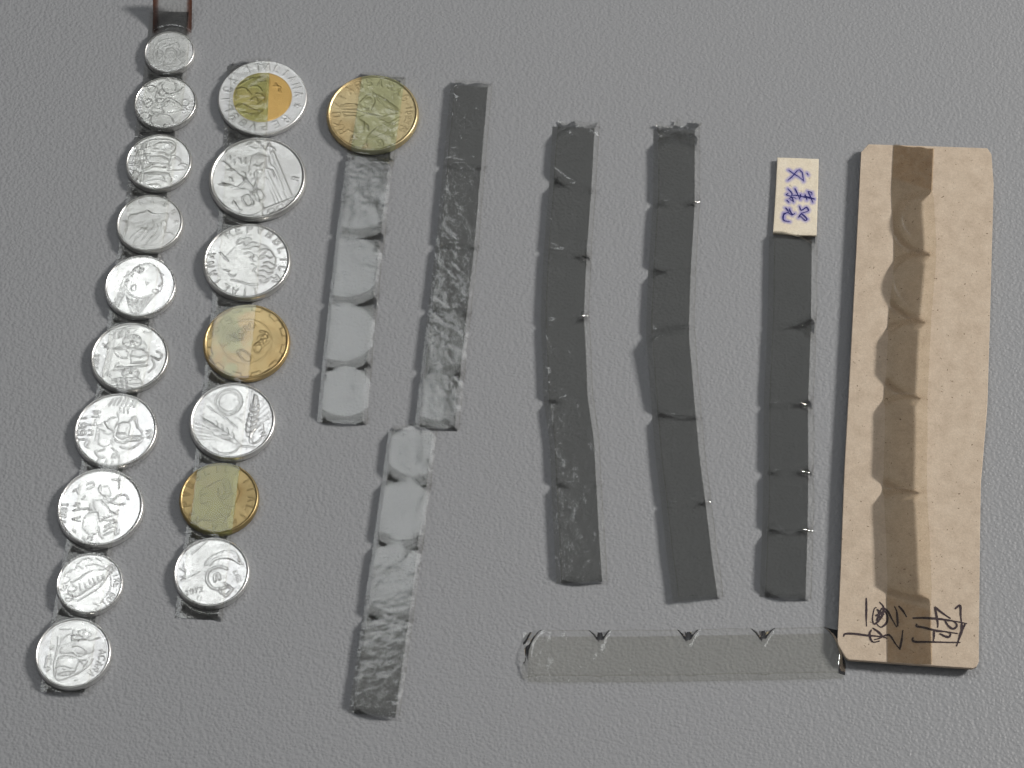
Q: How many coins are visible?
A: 18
